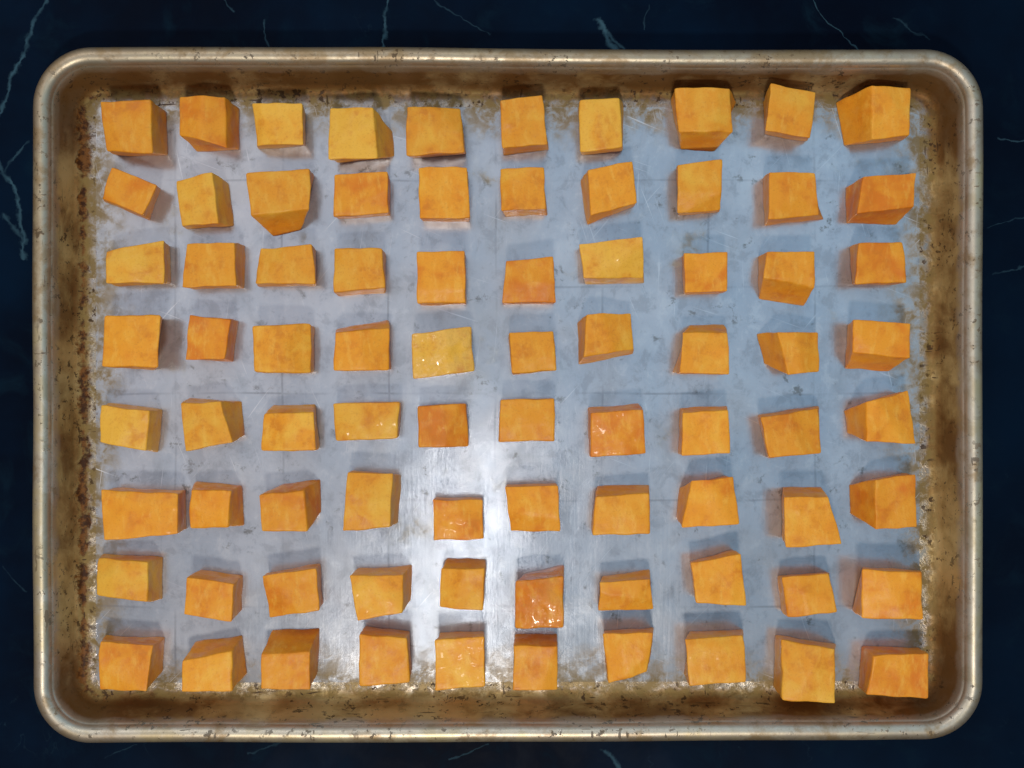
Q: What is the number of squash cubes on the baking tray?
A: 80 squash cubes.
